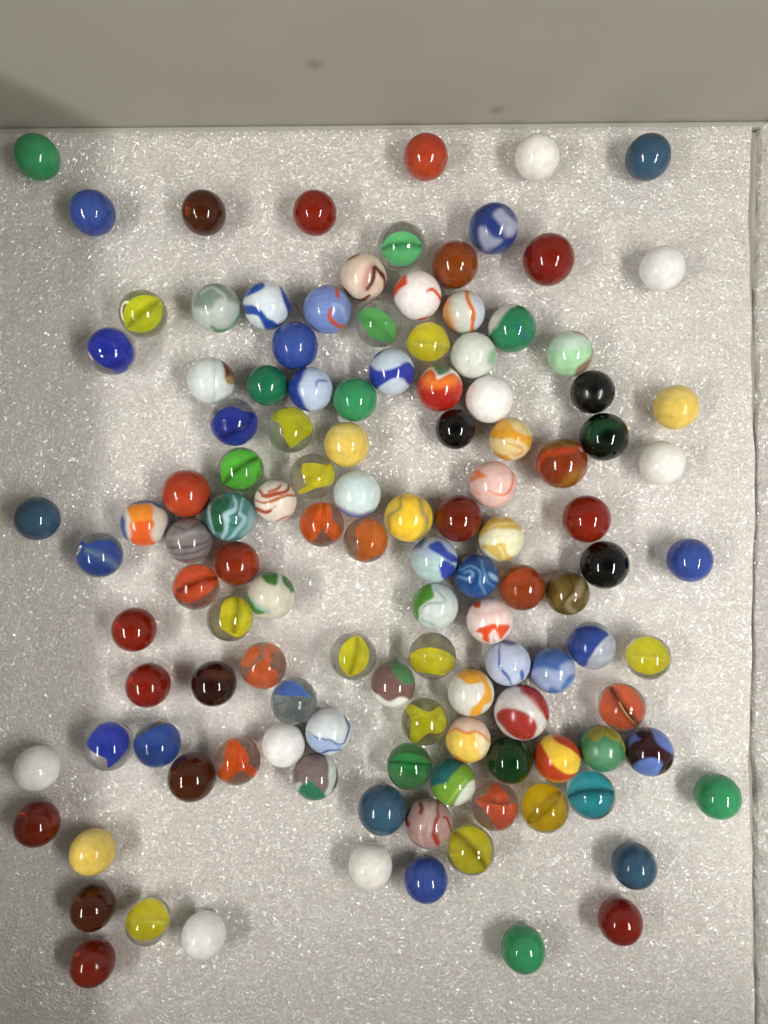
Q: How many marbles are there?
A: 121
